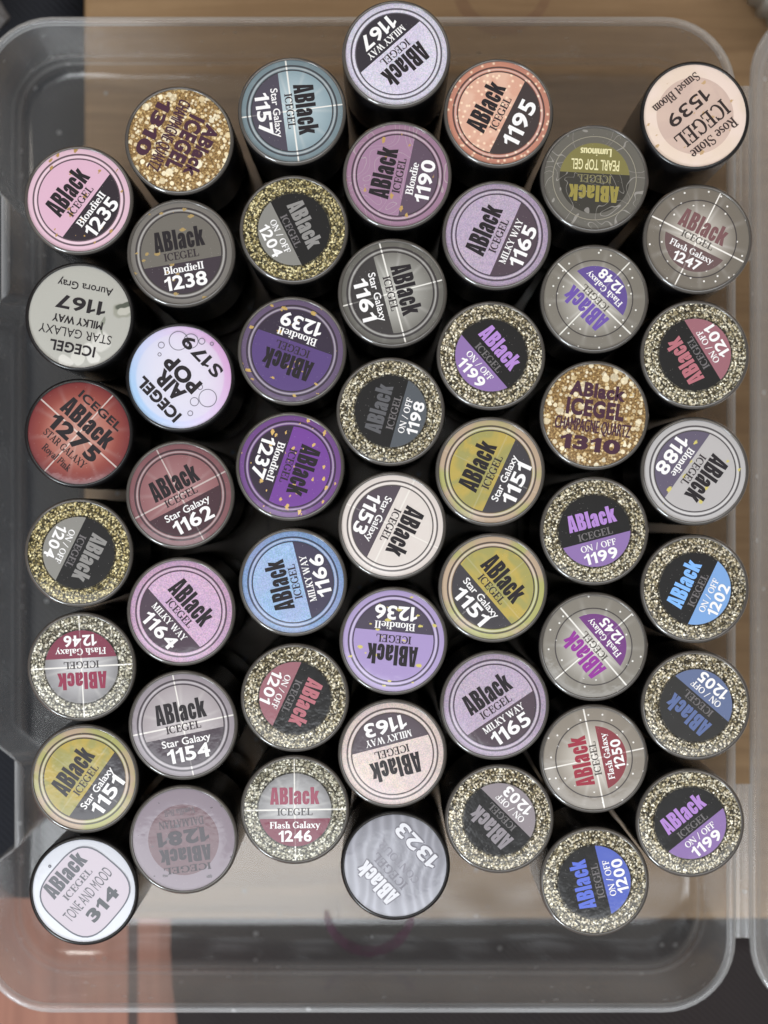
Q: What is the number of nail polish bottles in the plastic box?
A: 50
